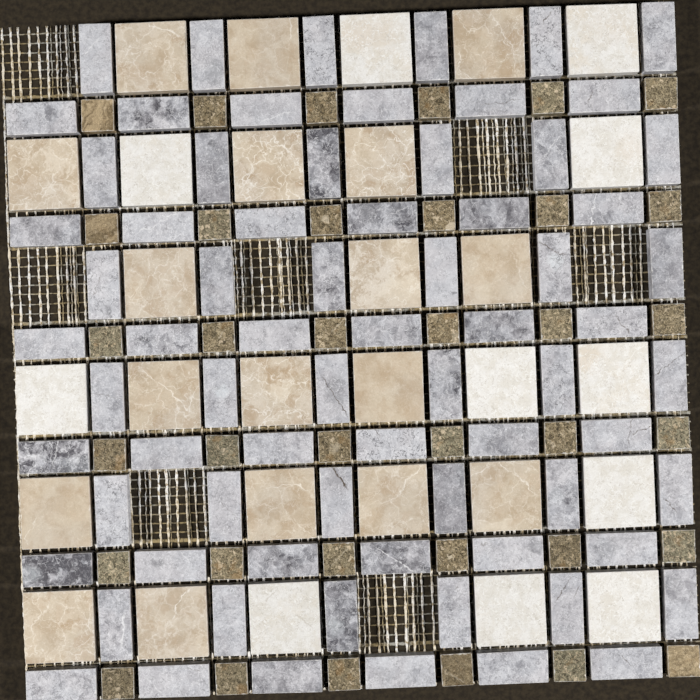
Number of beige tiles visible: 18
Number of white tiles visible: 11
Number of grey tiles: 72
